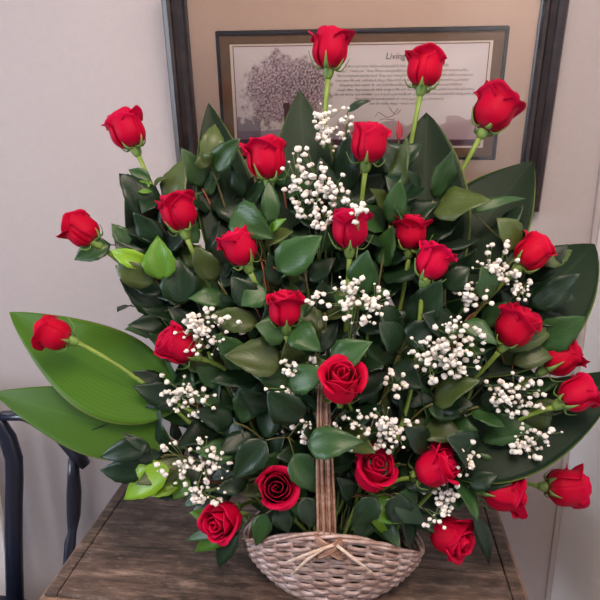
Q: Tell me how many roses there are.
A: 27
